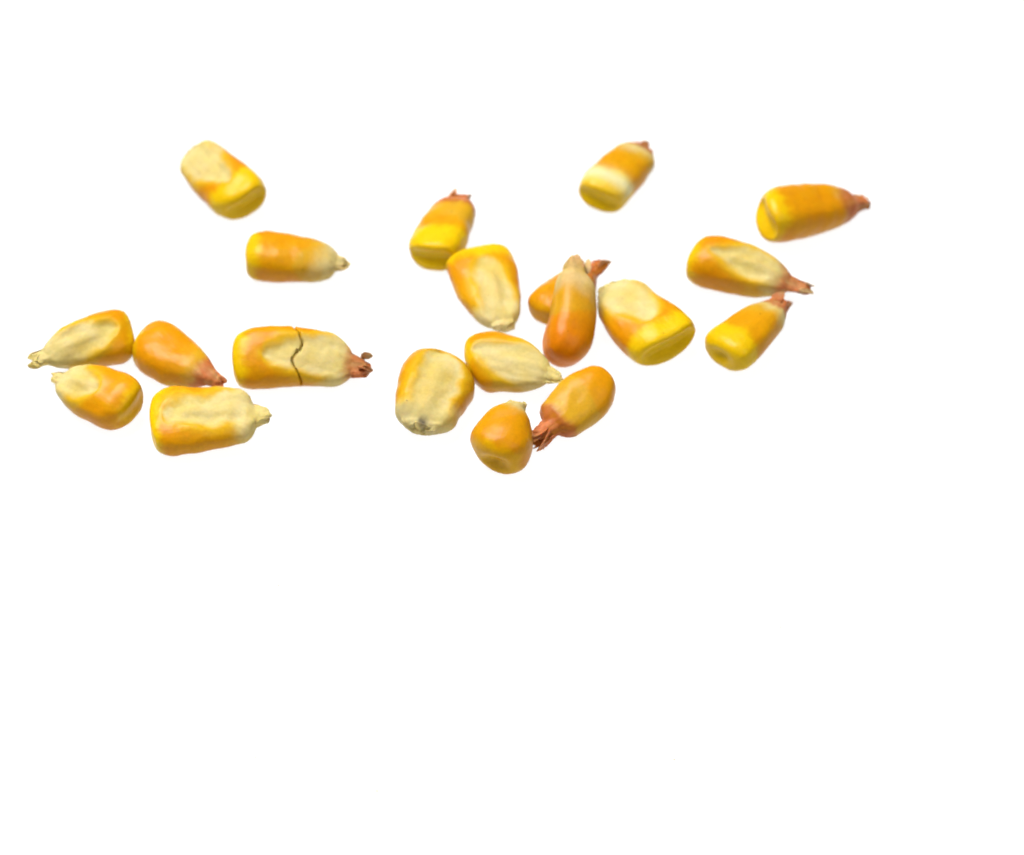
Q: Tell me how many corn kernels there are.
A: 20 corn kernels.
